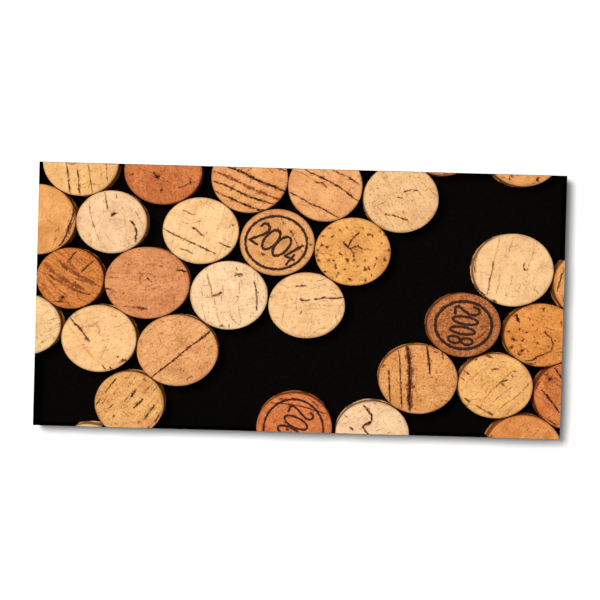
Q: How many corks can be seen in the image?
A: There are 31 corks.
